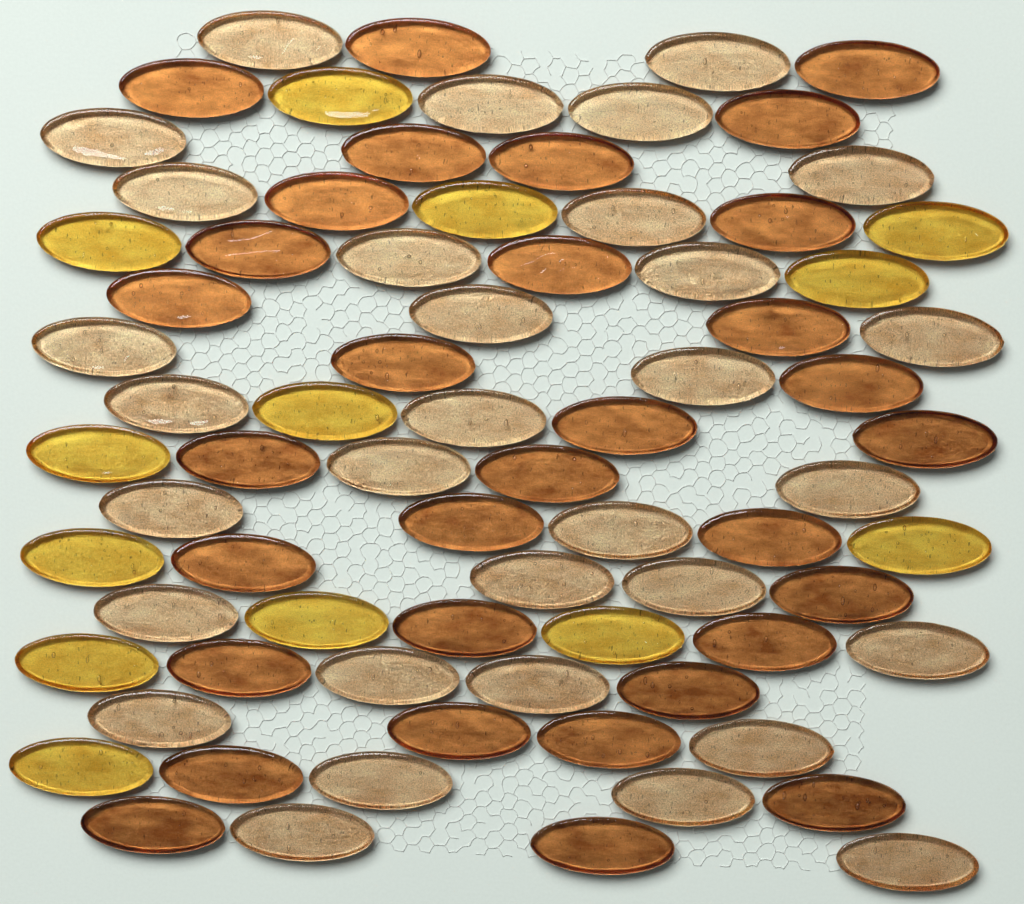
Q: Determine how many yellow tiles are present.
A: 13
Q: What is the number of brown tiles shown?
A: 32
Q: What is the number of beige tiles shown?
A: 32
